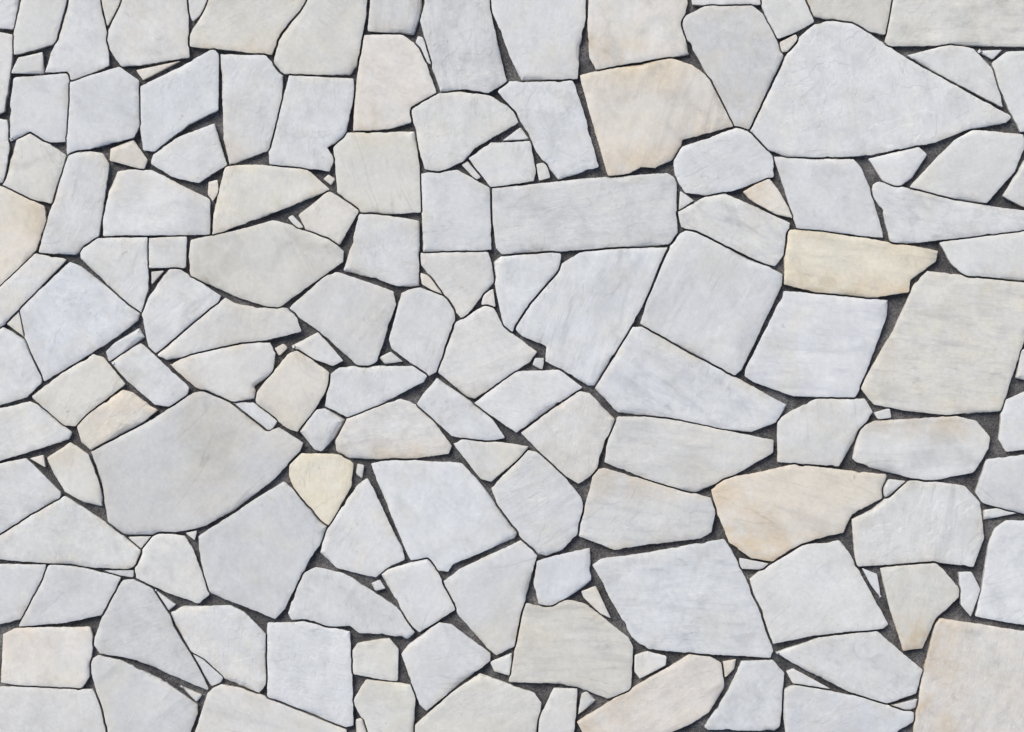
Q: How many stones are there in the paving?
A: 177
